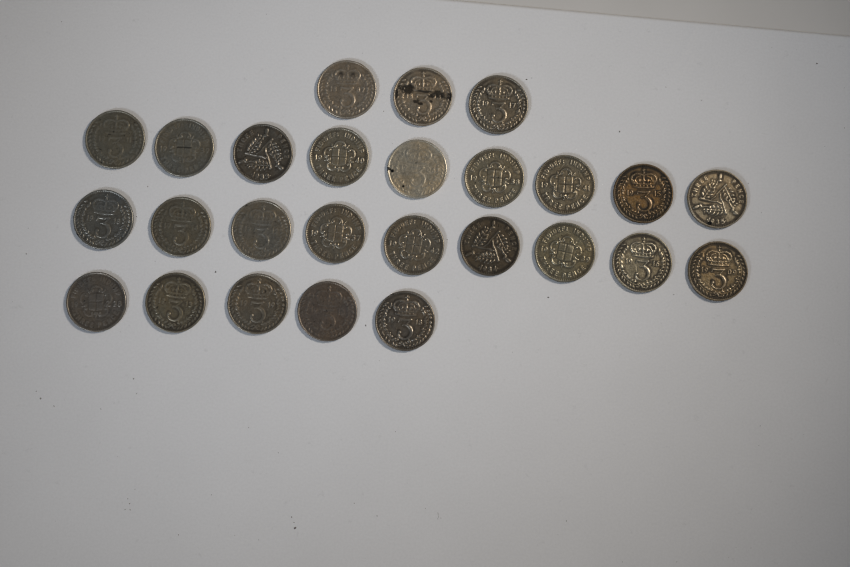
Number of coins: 26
